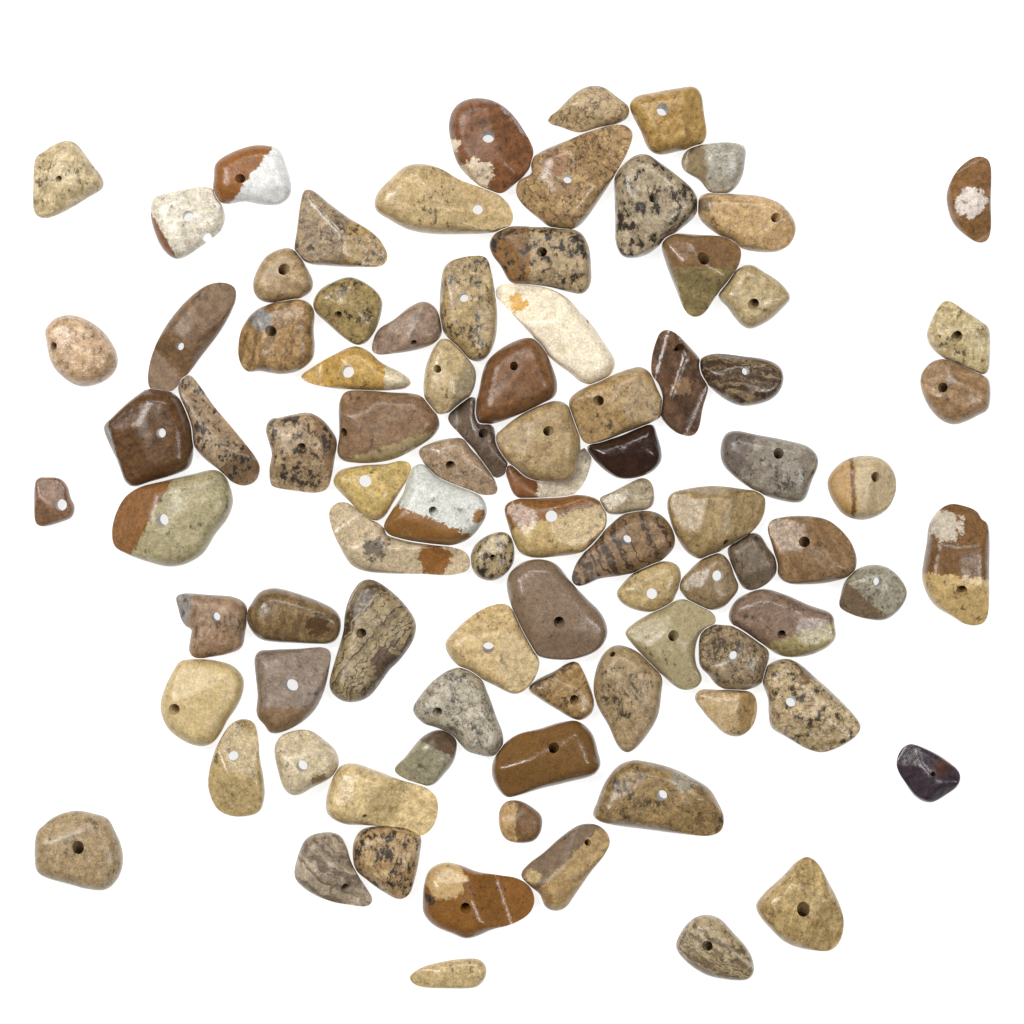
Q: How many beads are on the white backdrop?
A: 90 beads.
